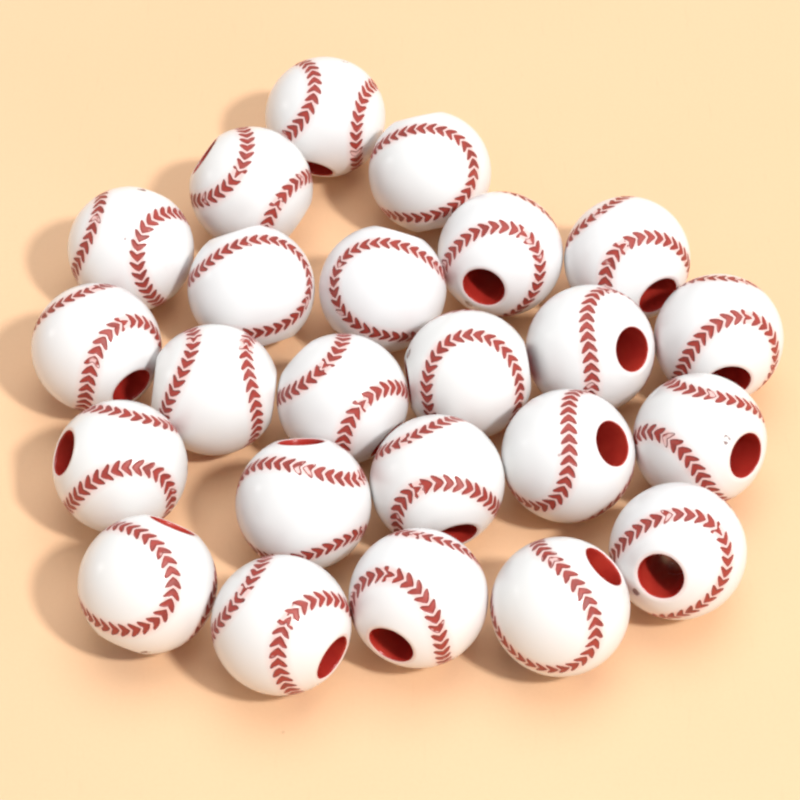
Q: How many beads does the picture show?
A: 24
